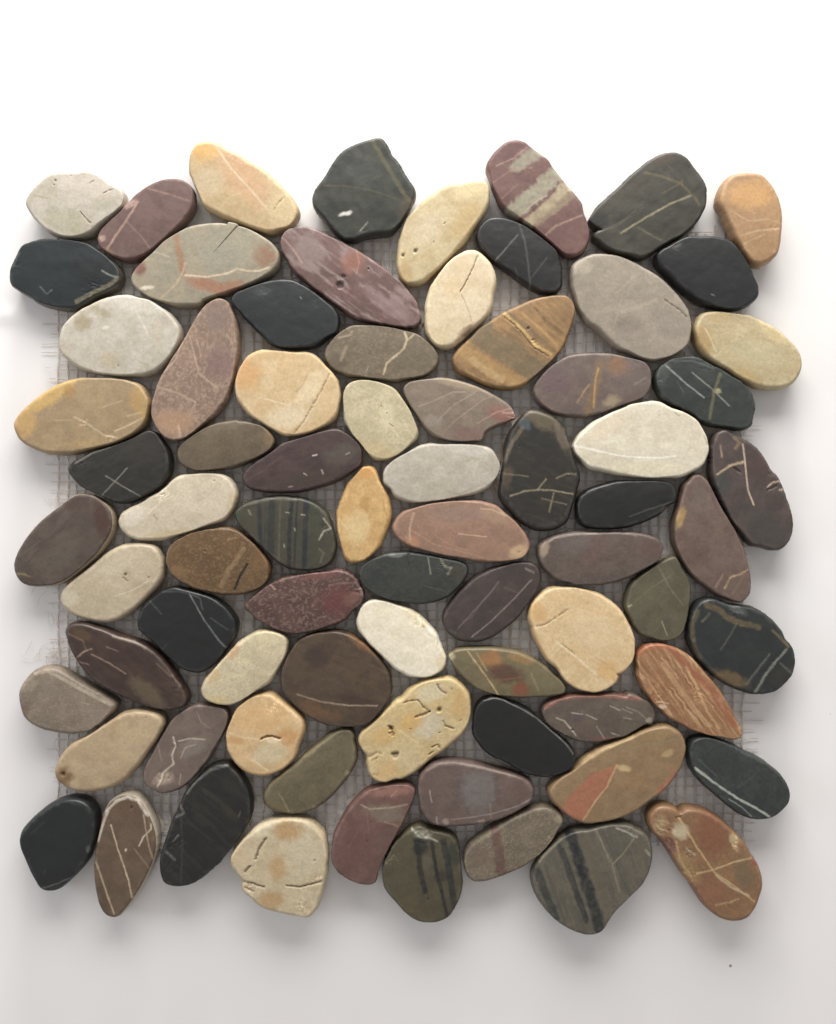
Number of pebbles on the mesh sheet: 77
